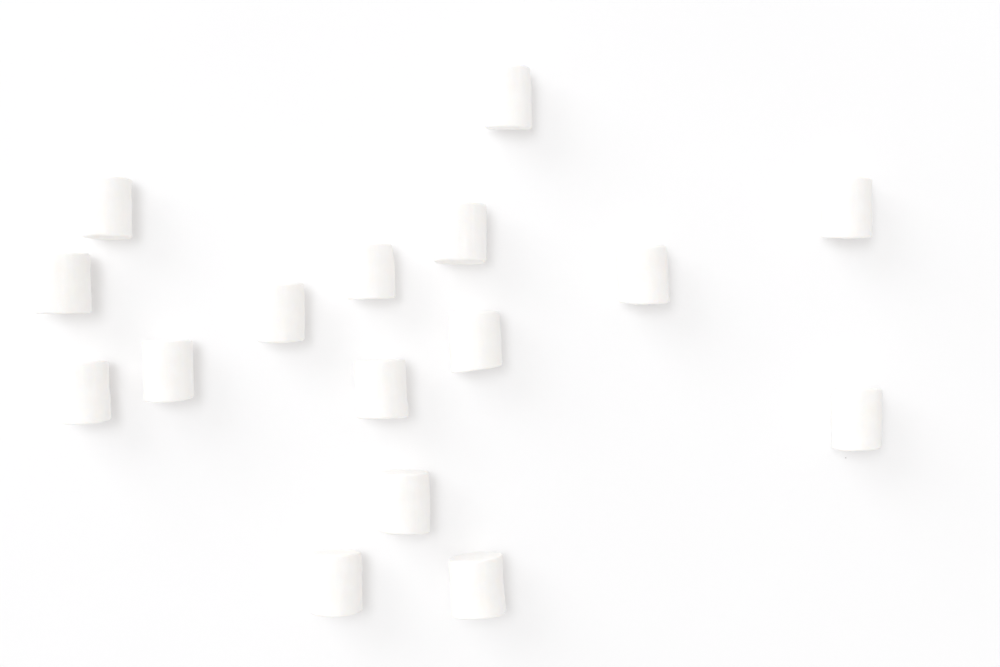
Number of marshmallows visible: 16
